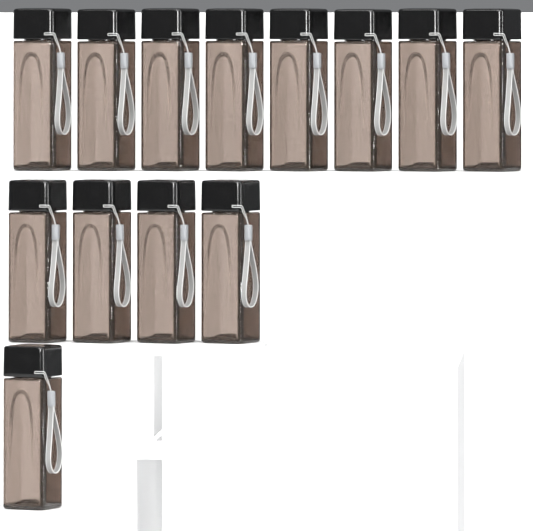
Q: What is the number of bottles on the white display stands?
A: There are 13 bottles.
